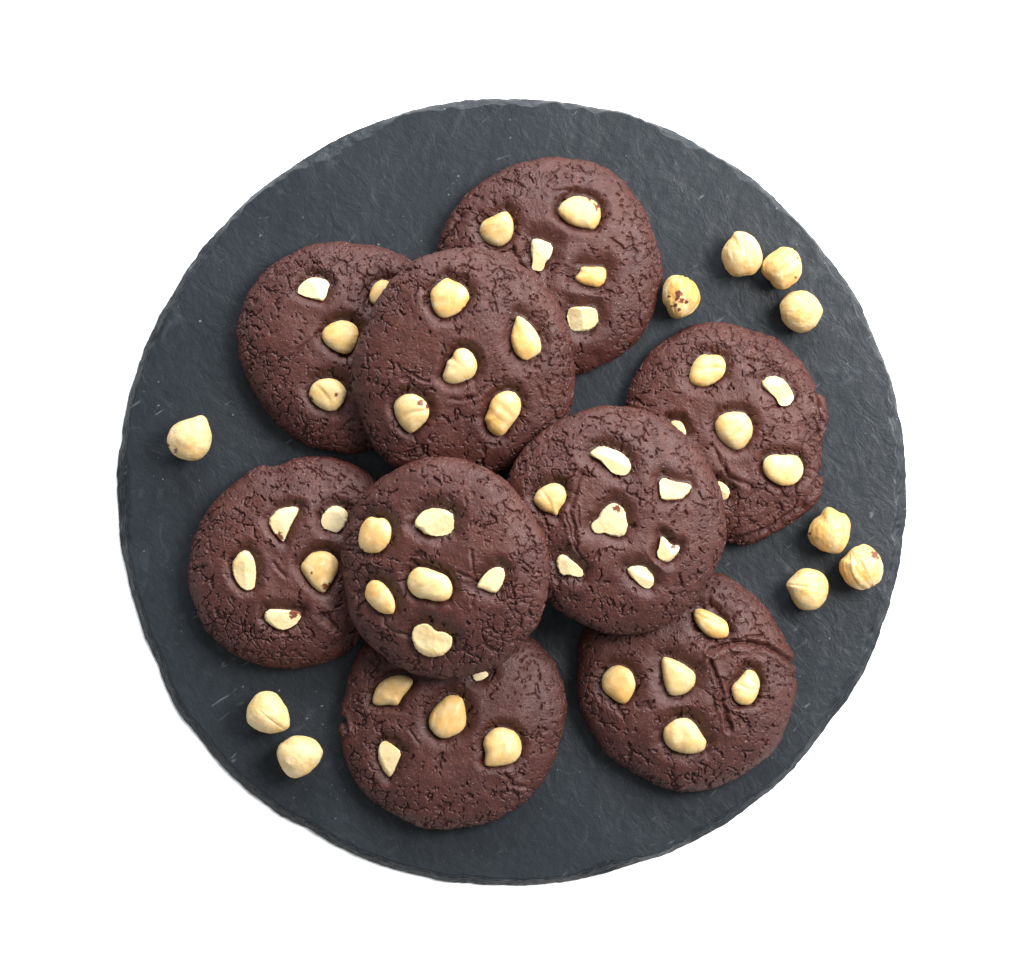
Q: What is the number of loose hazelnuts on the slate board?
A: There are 10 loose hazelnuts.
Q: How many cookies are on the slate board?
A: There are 9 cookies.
